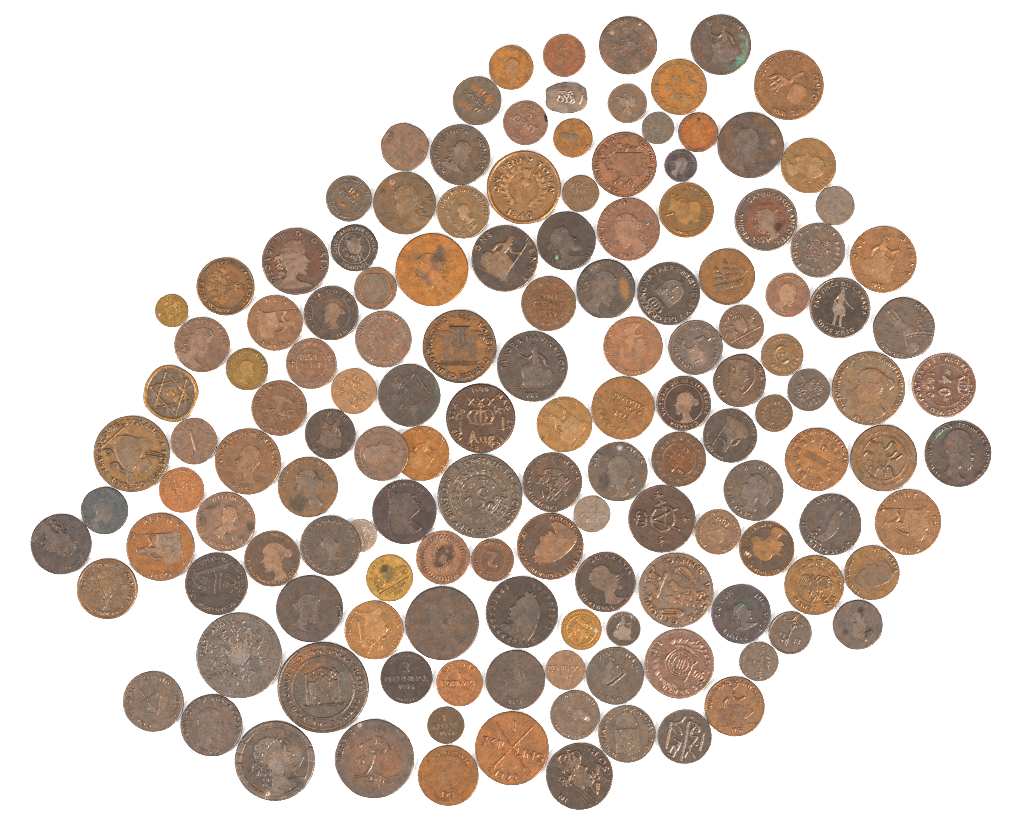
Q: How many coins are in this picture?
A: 141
